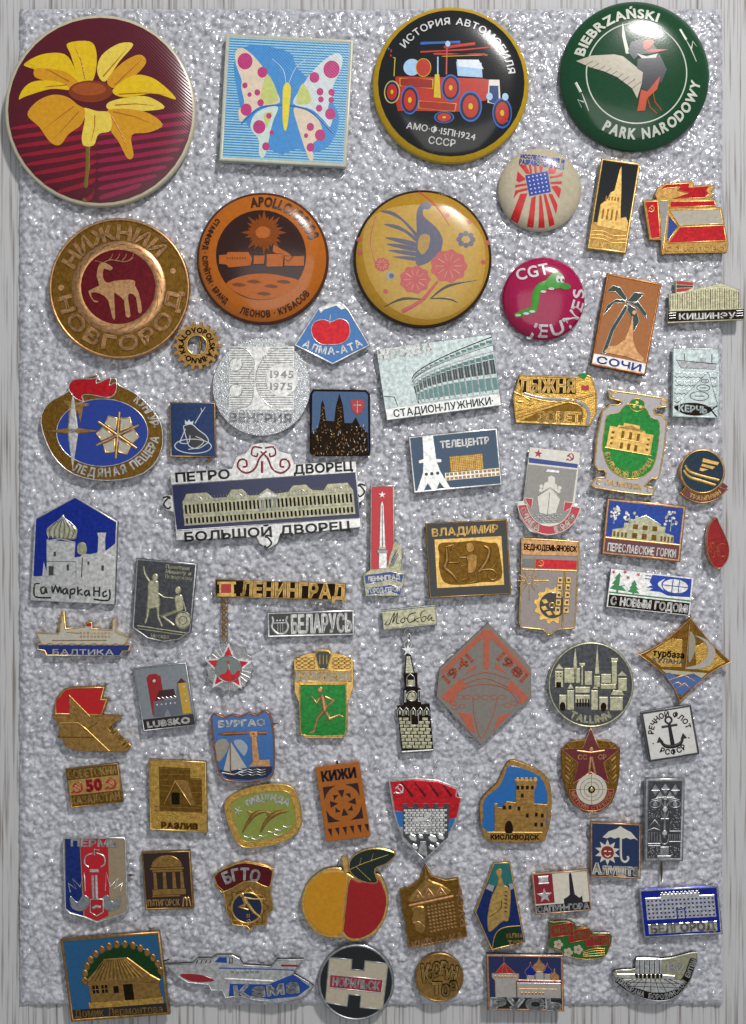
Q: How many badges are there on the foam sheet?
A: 71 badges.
